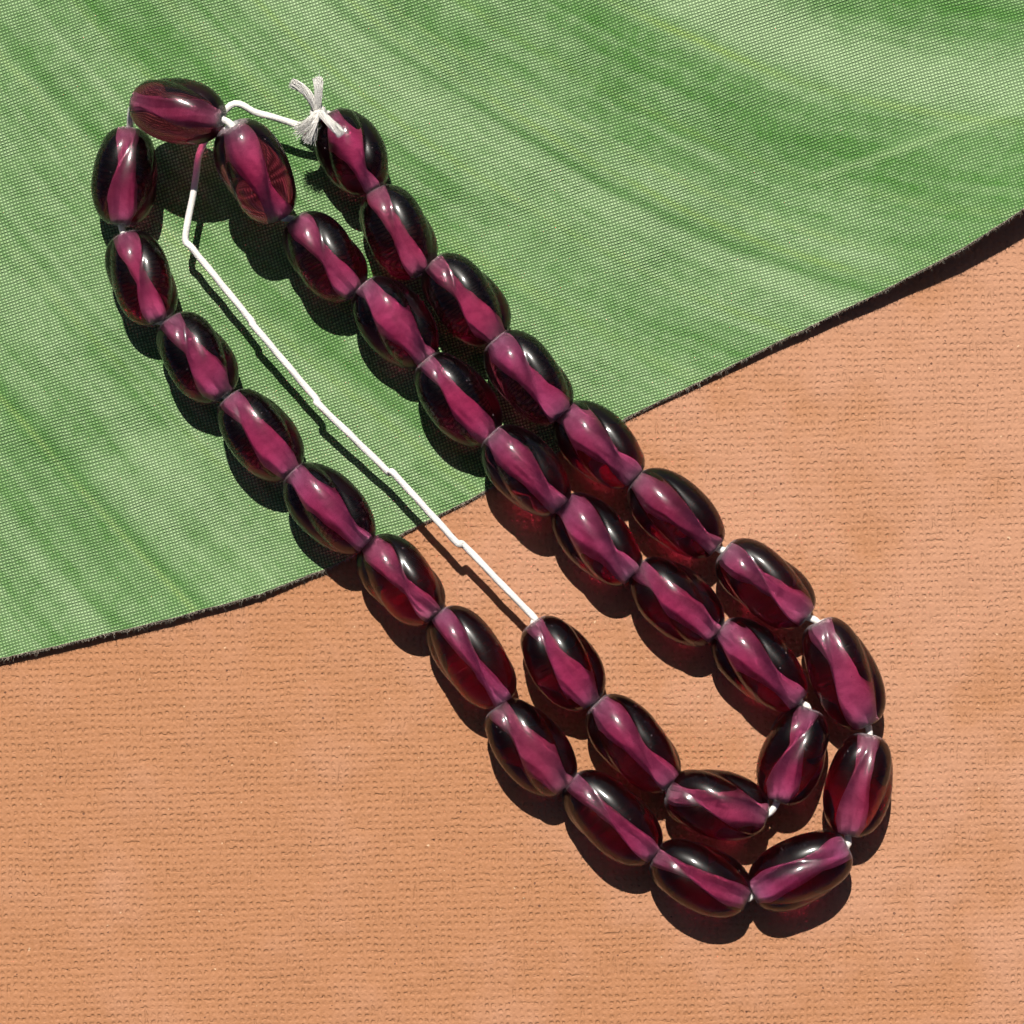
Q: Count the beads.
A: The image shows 33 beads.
